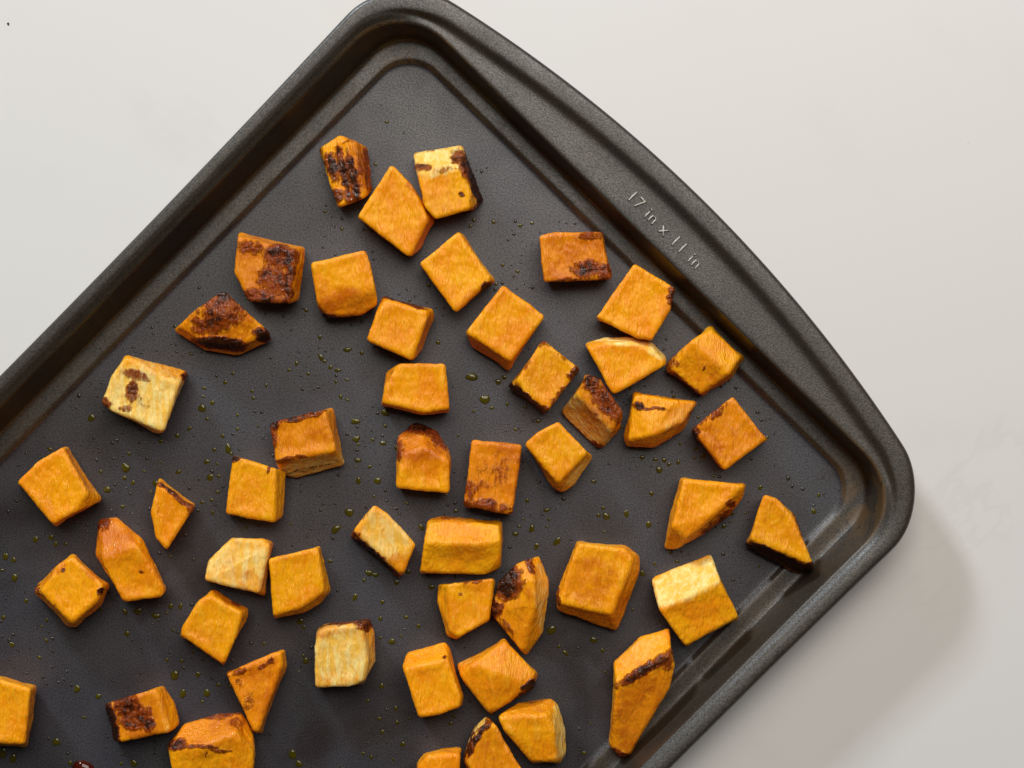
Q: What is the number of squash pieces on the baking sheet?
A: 50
